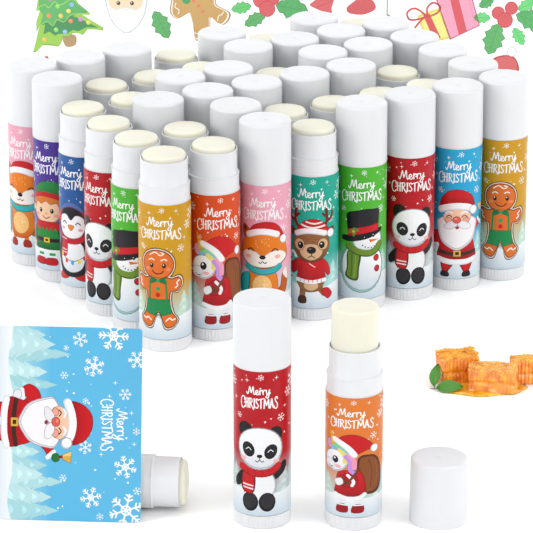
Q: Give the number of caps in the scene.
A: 30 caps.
